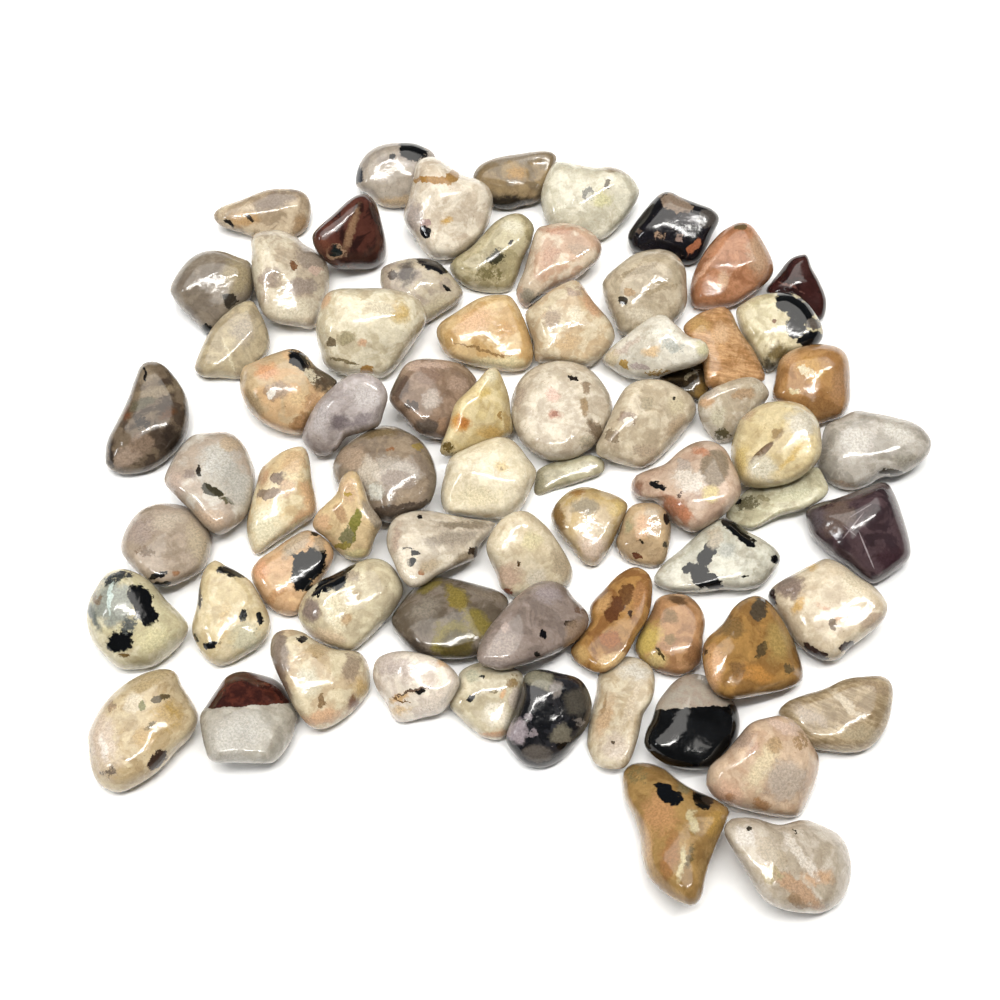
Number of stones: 71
